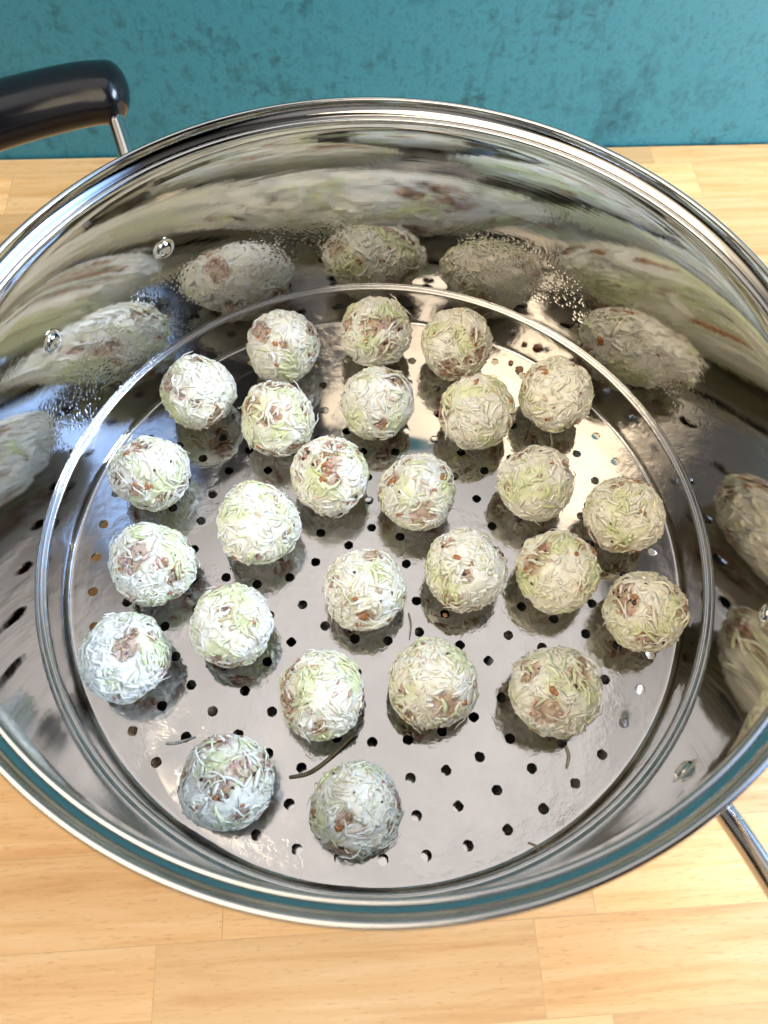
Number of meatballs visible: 26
